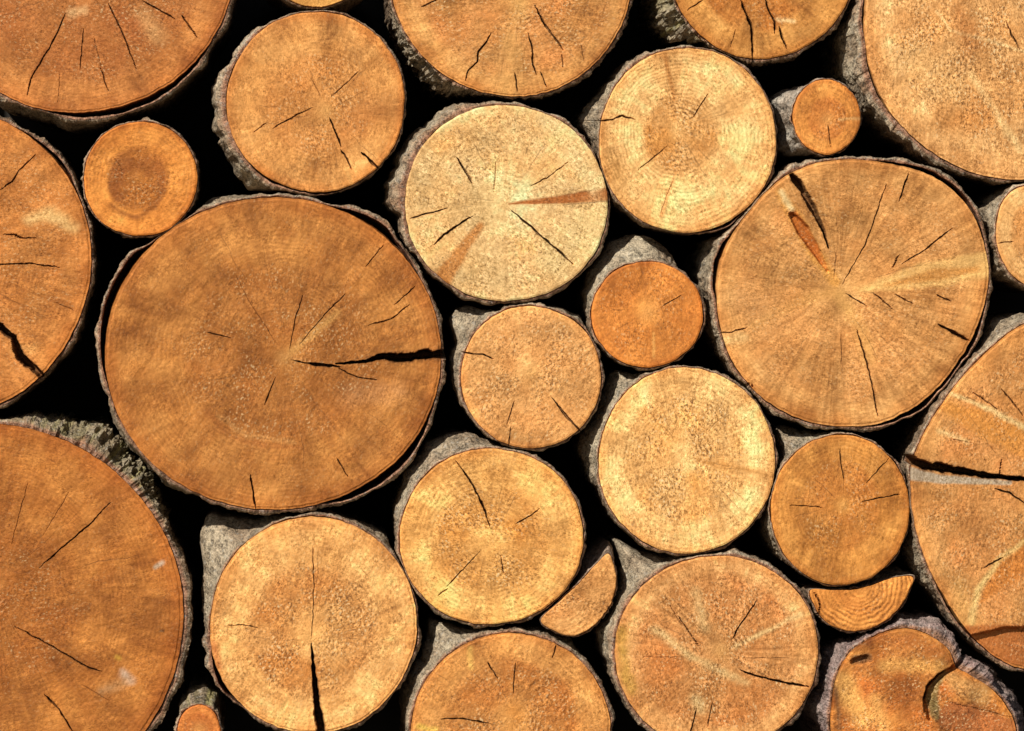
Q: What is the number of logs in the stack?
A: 28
